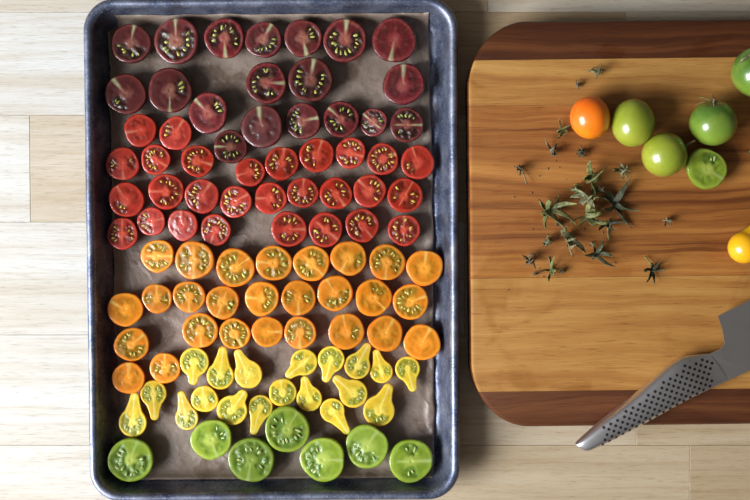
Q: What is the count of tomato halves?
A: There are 101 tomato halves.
